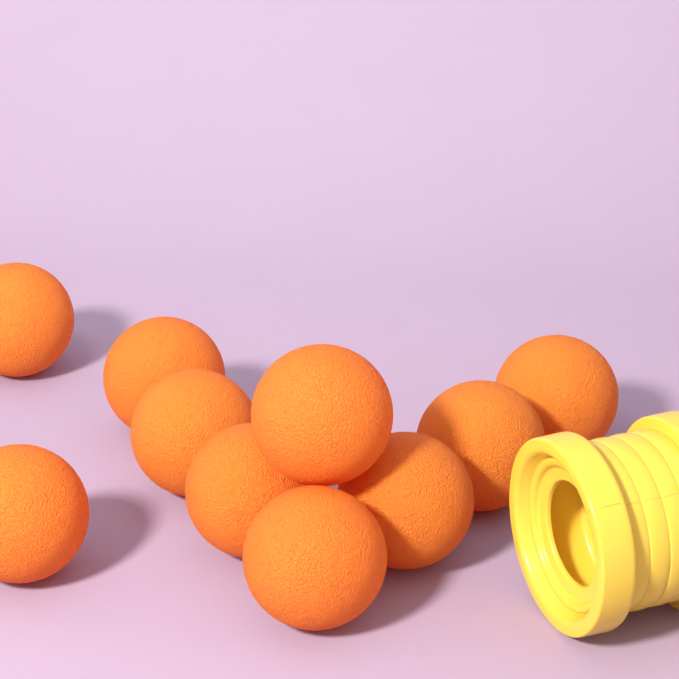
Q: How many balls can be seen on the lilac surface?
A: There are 10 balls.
